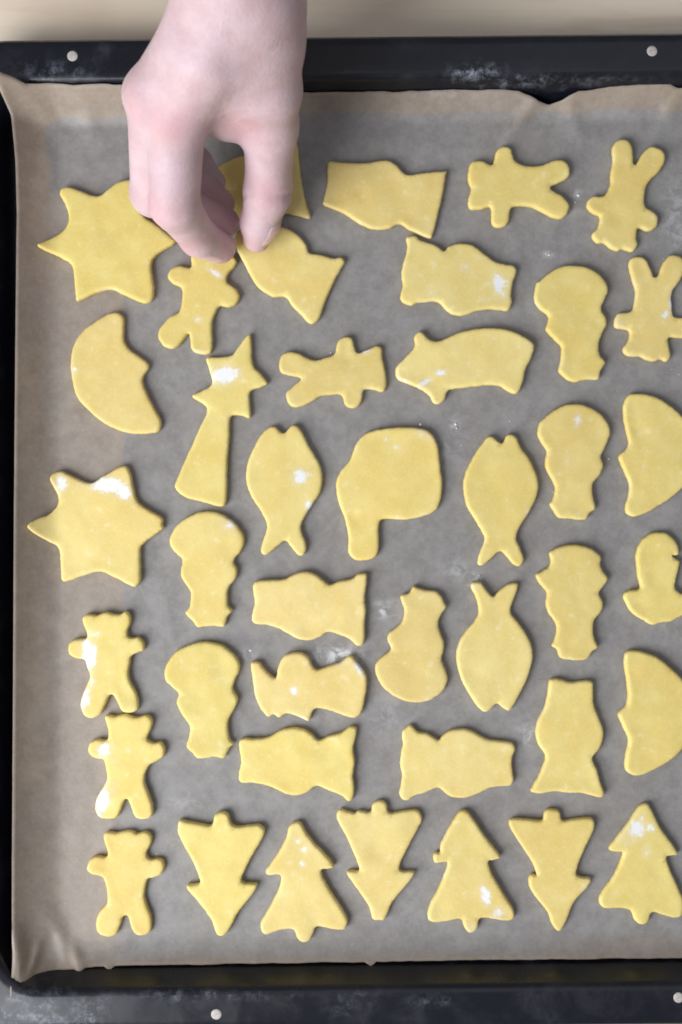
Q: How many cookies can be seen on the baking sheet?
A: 41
